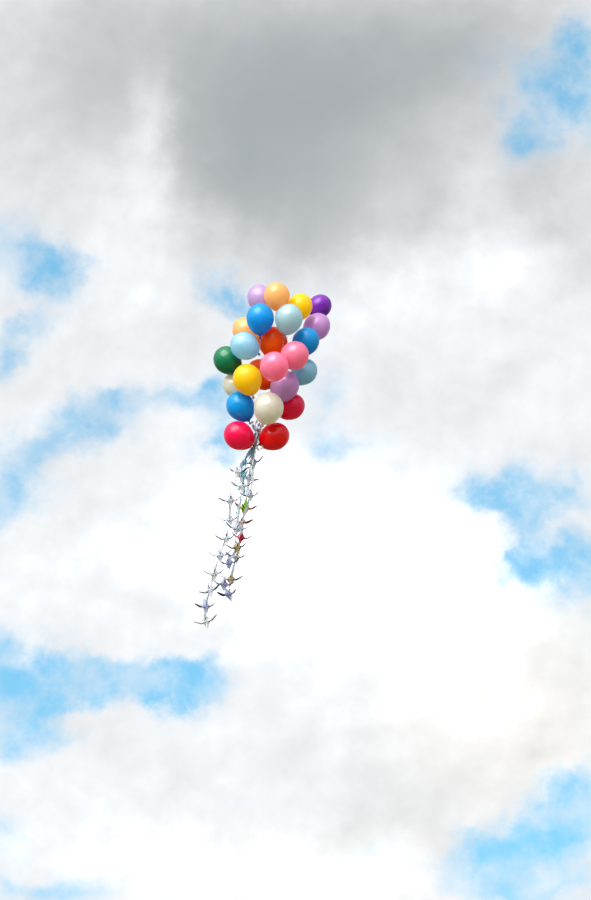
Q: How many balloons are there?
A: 24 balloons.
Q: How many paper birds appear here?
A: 23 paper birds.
